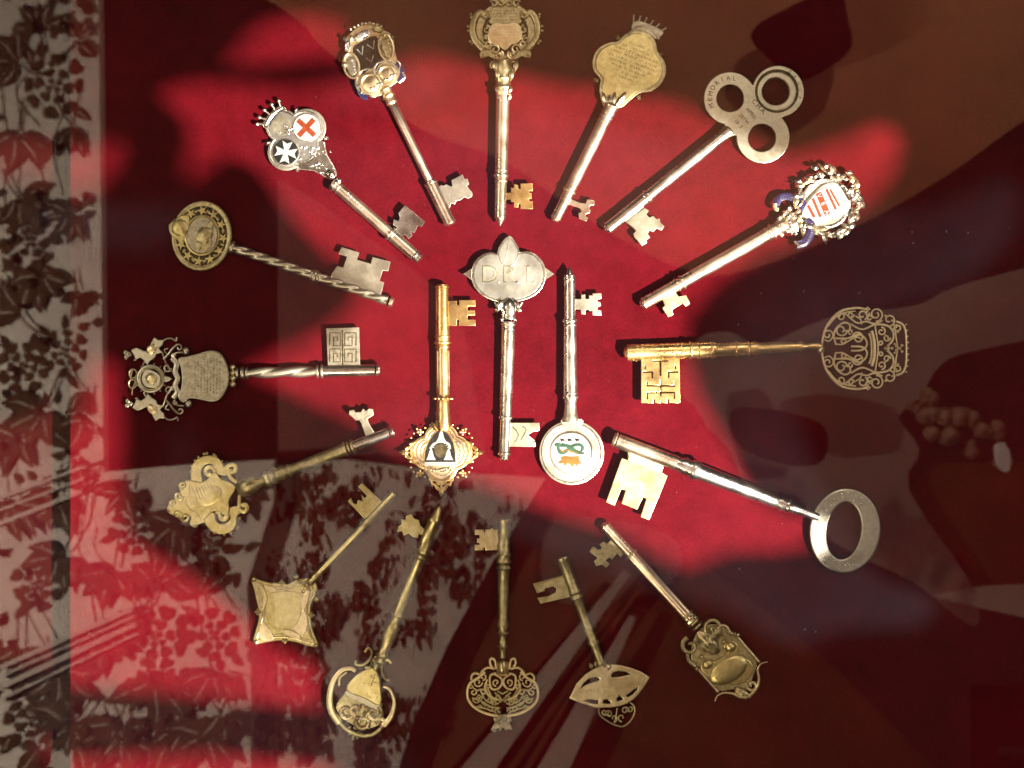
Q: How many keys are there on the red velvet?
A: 19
